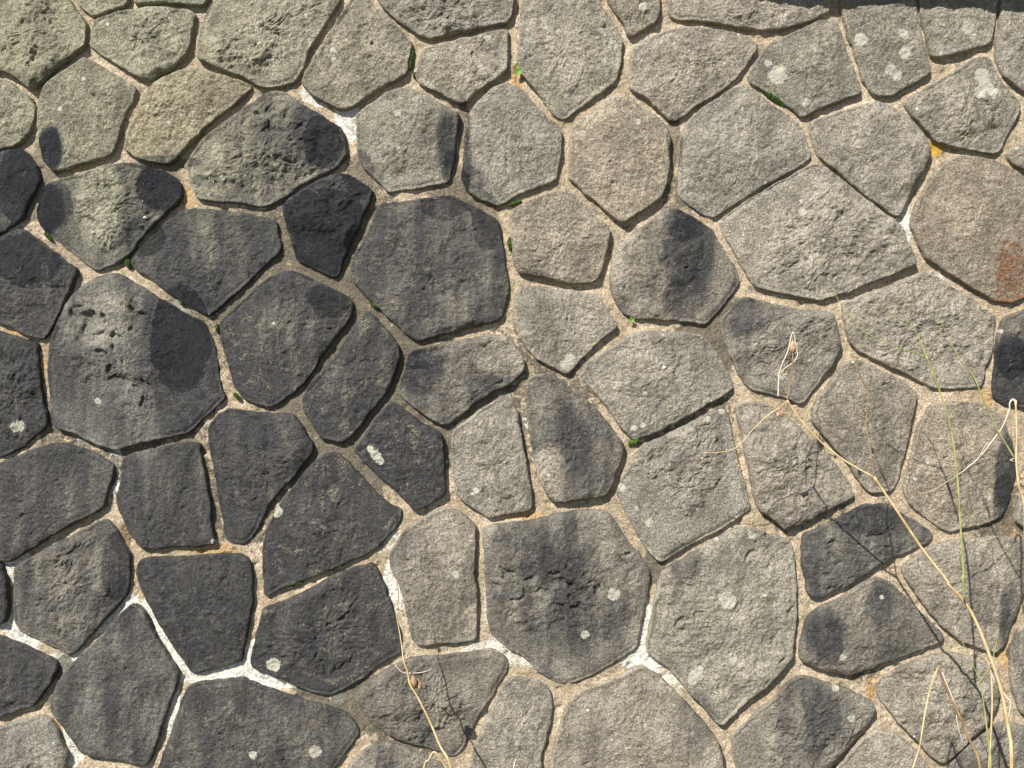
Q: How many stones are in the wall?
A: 82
